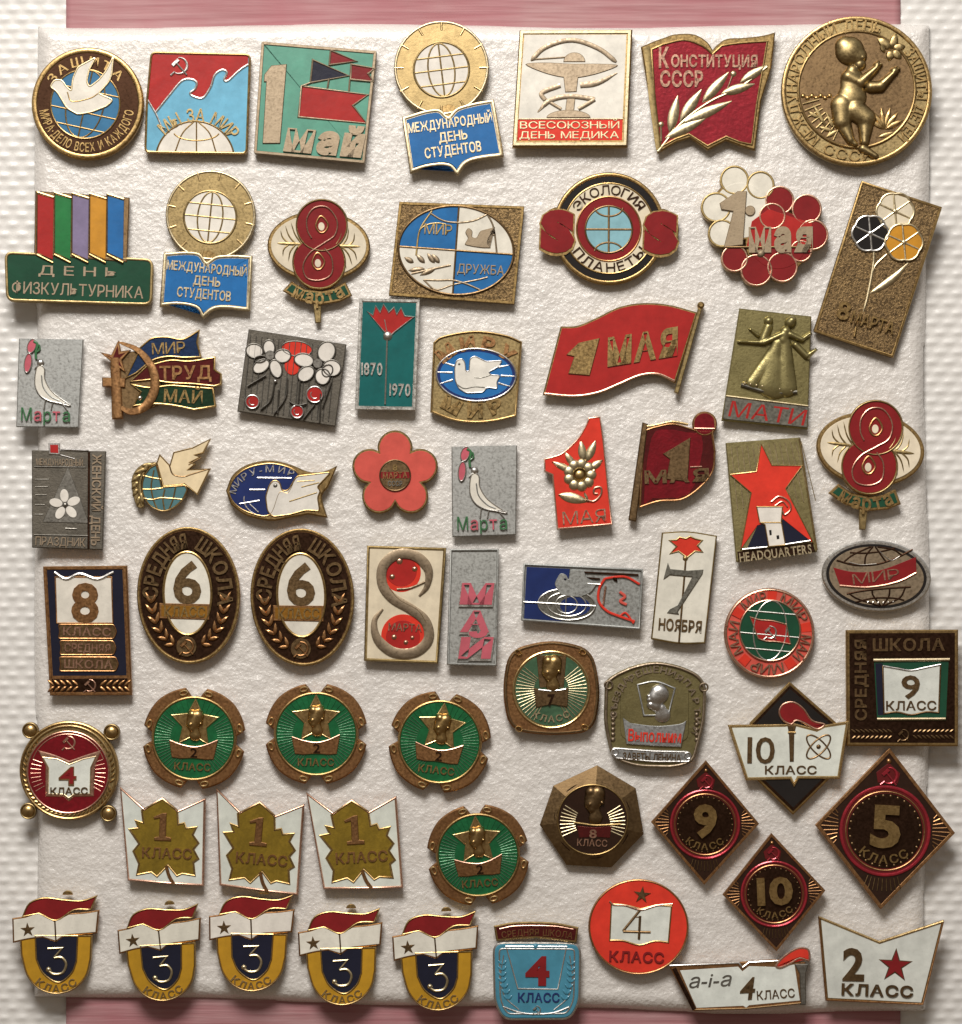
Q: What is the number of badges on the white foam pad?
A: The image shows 64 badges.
